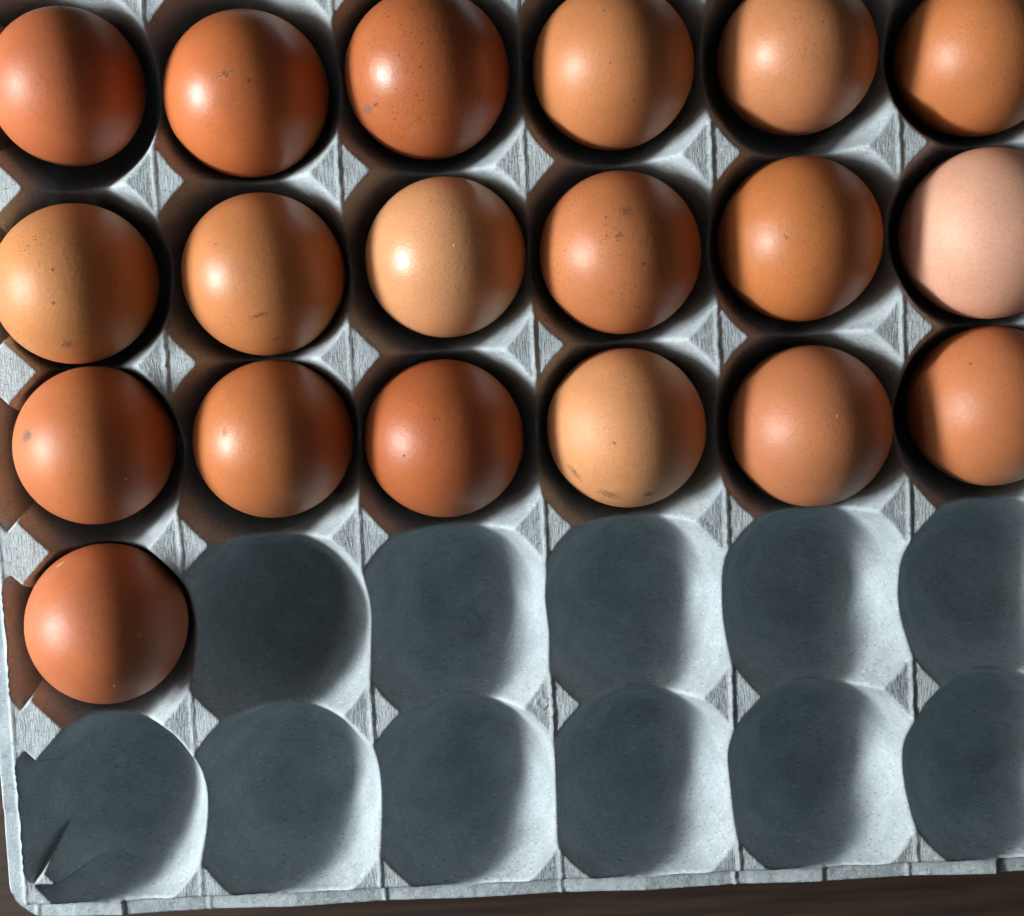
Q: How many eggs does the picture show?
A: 19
